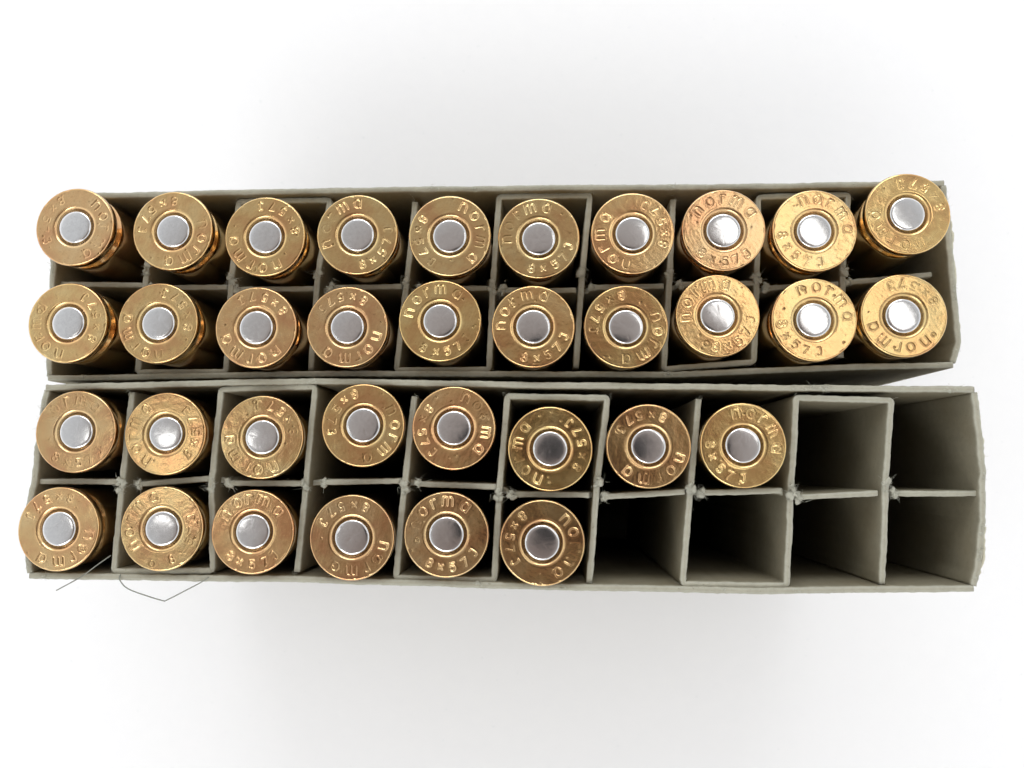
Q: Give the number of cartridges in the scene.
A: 34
